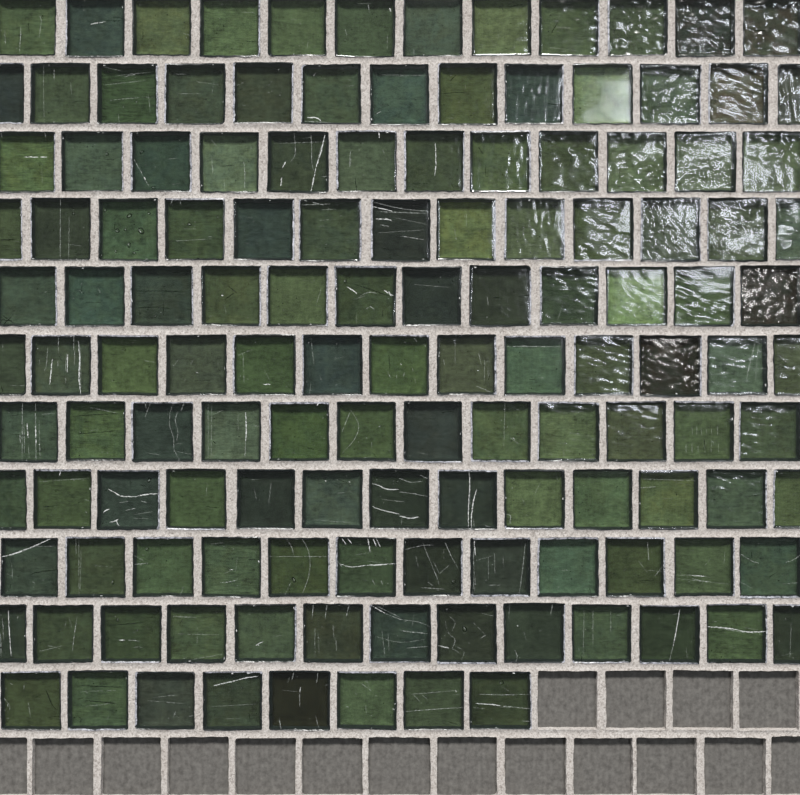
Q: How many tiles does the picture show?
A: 133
